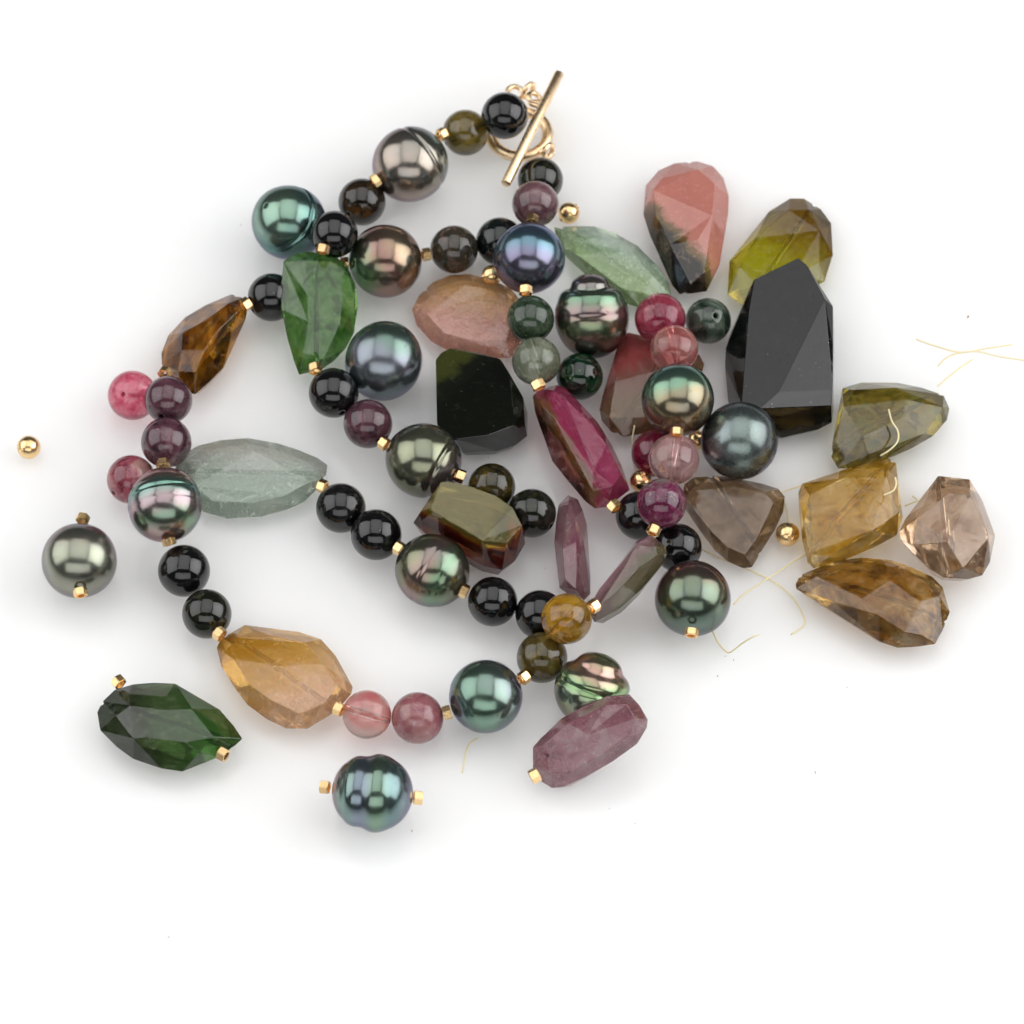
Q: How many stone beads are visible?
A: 38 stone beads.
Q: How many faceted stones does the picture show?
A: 22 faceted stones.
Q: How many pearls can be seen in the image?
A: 16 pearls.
